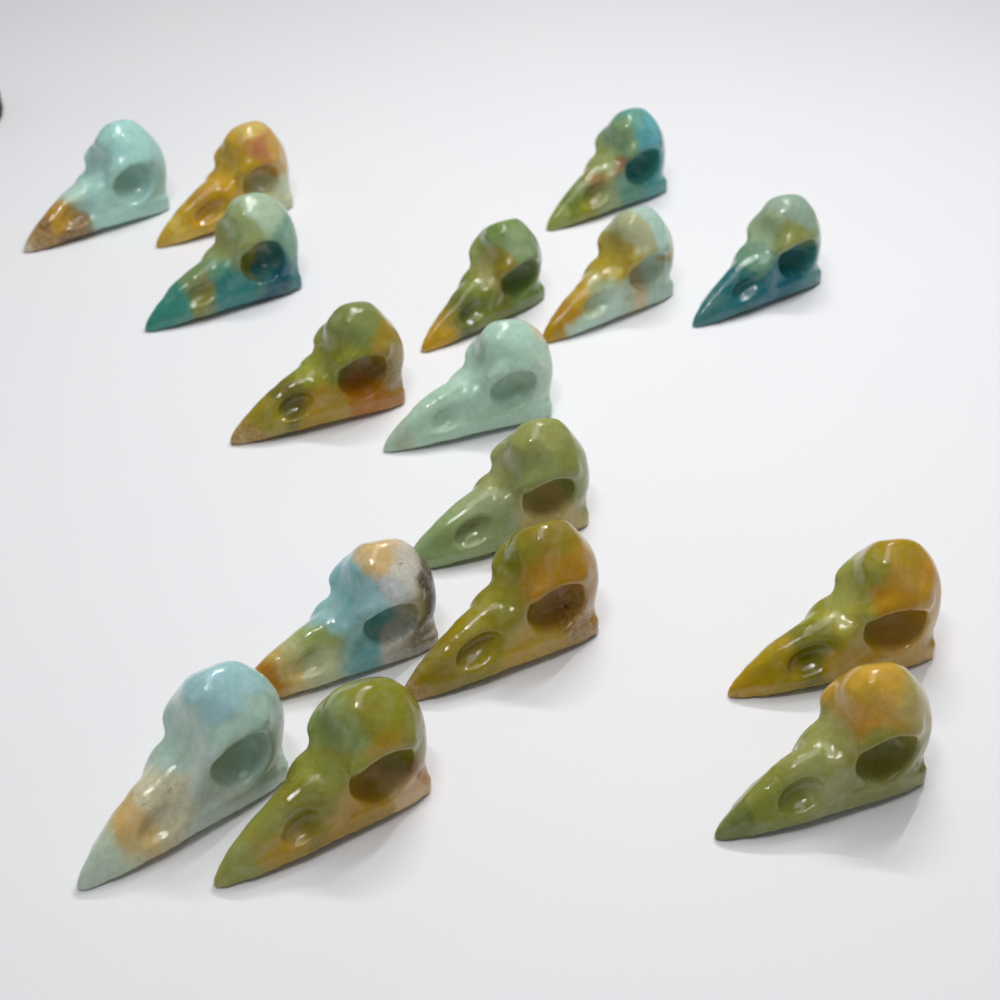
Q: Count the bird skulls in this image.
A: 16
